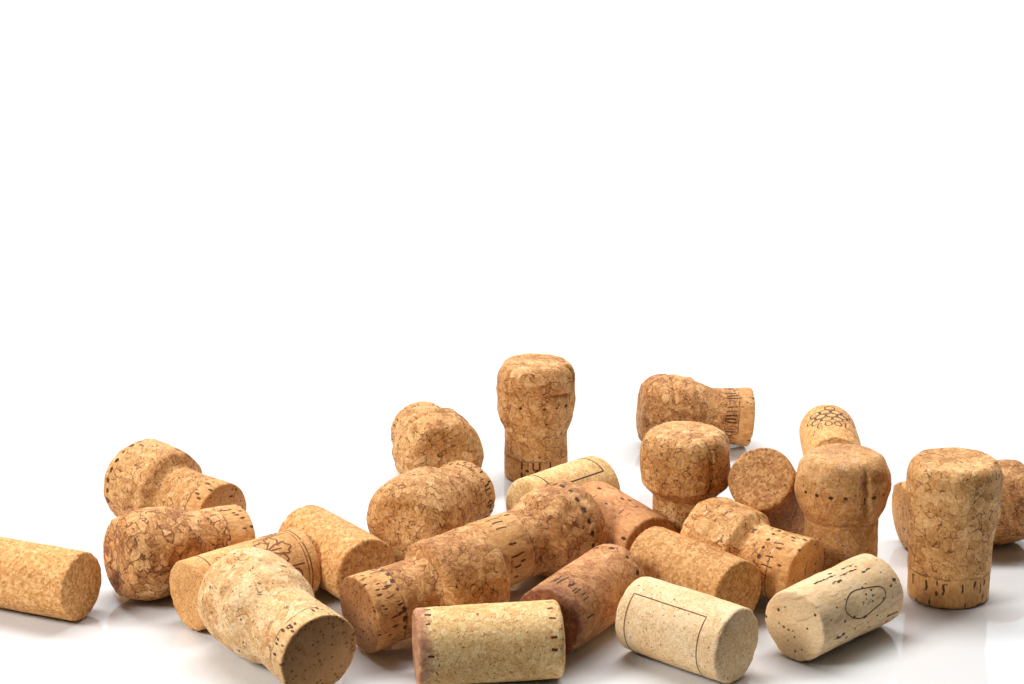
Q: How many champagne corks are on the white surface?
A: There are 14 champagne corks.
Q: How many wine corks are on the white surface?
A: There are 12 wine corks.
